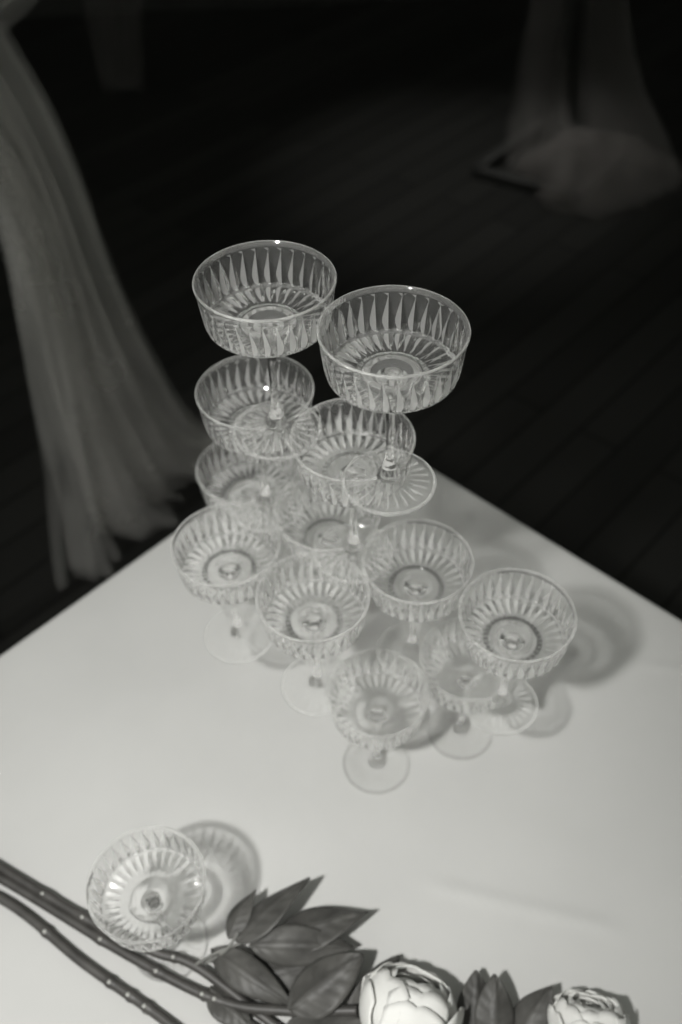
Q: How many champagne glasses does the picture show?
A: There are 15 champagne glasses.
